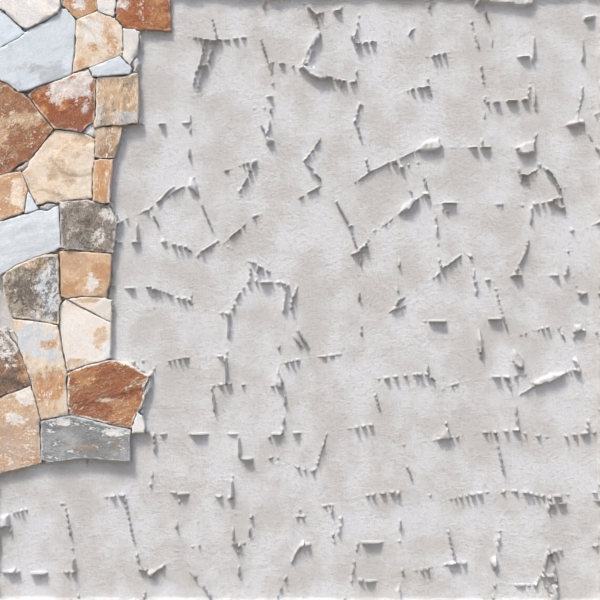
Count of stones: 29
